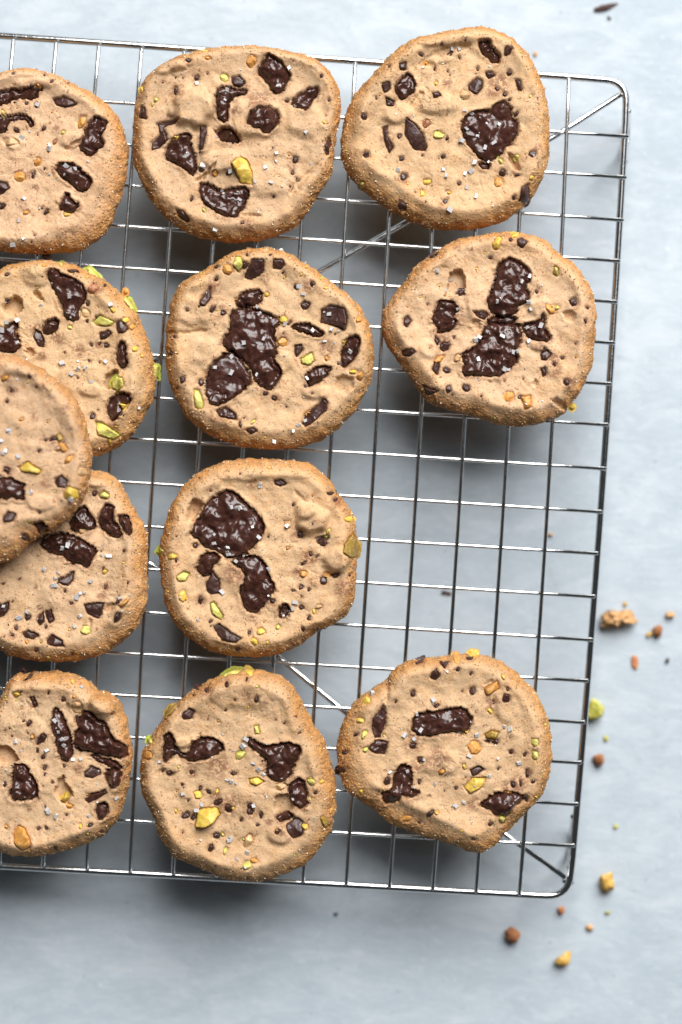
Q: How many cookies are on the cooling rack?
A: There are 12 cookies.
